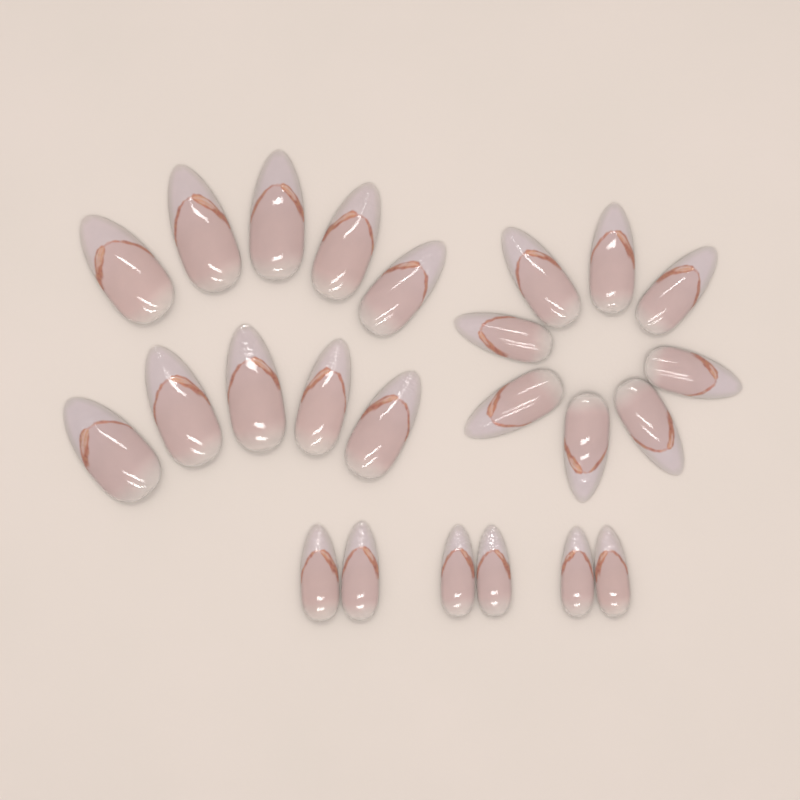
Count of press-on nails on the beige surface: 24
